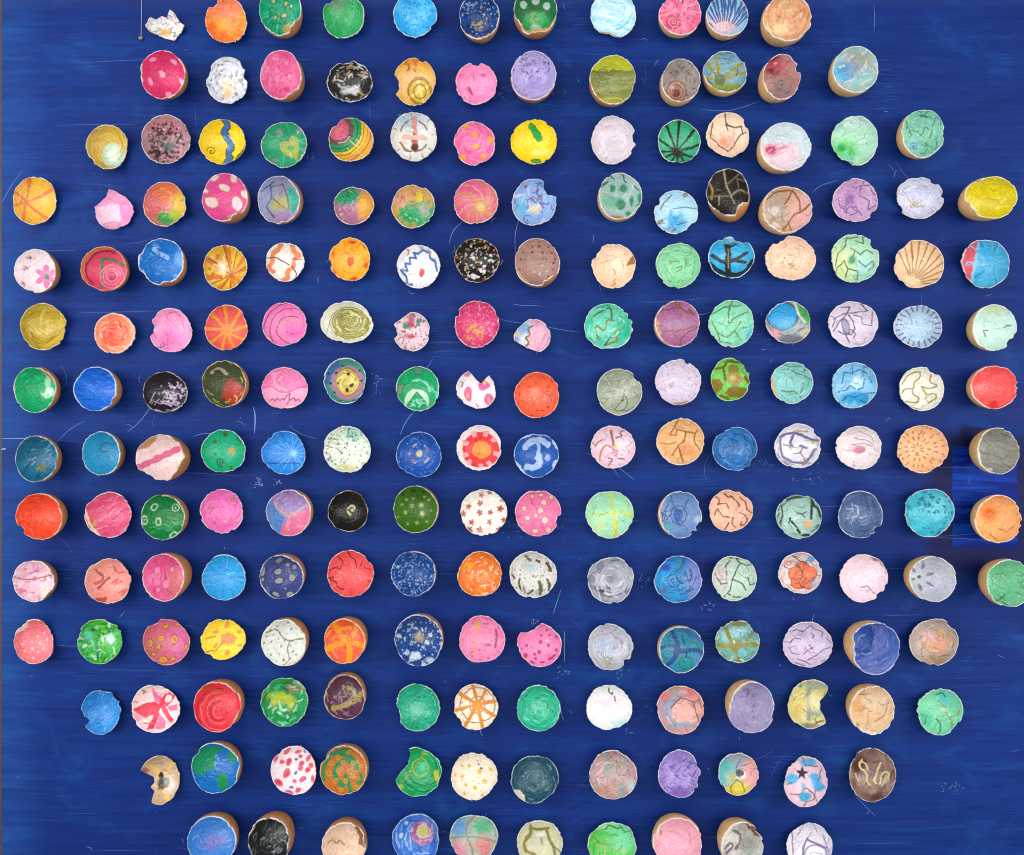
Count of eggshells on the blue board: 200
